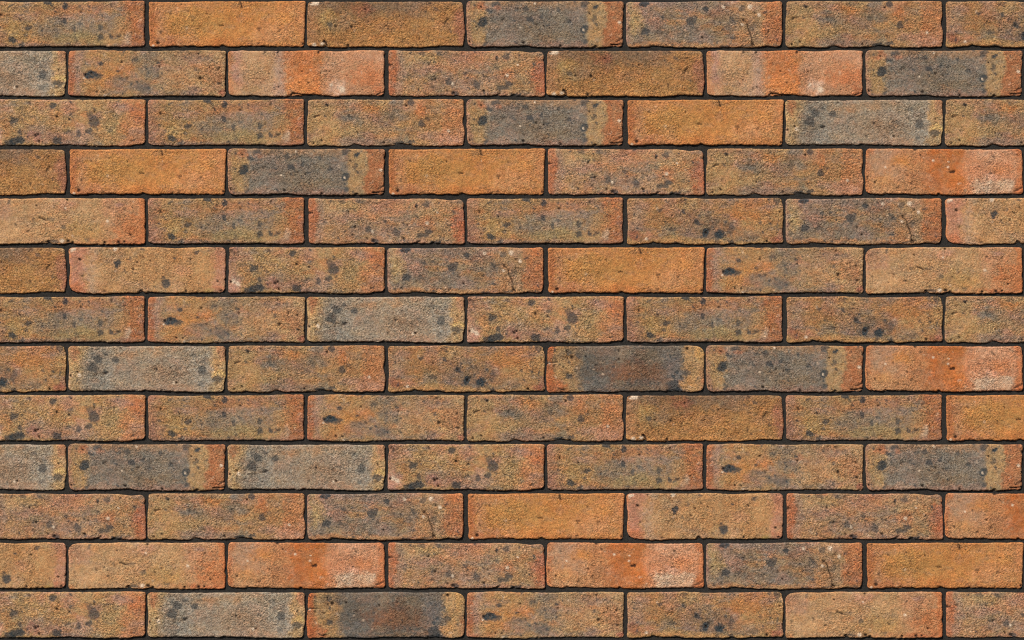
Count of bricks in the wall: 91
